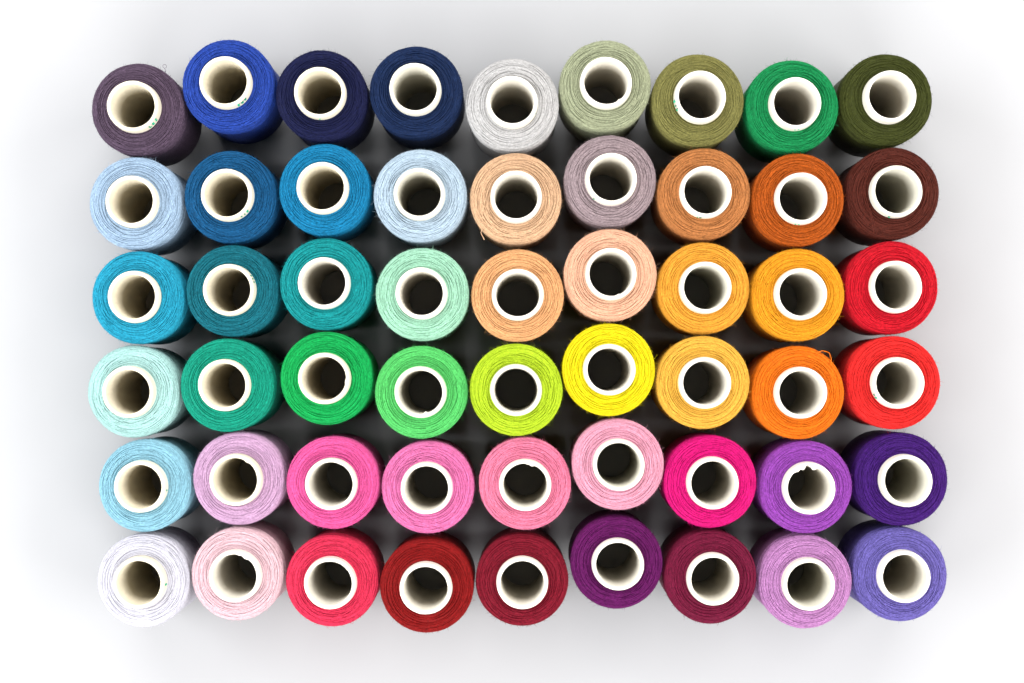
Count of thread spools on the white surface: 54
